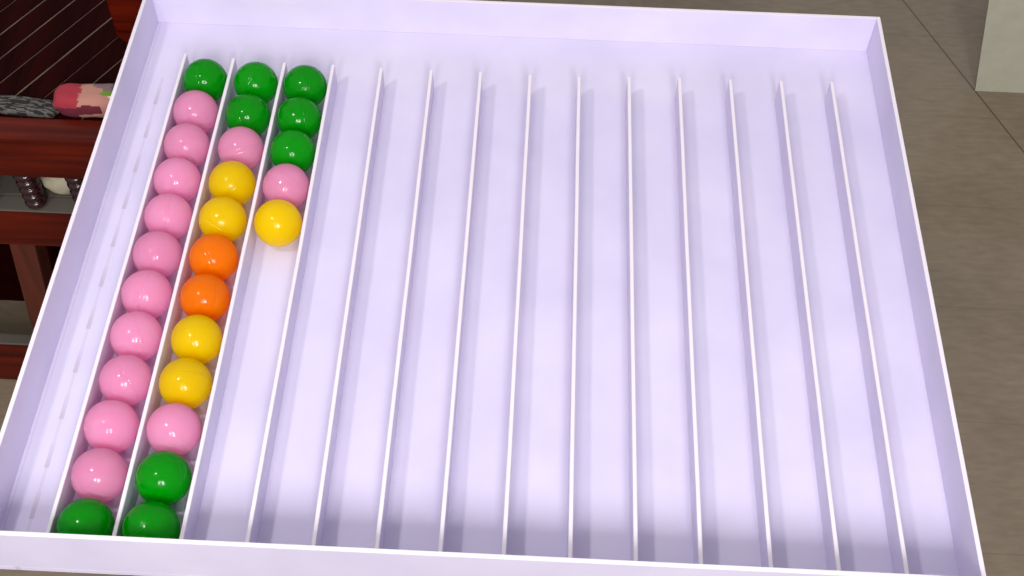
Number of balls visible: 29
